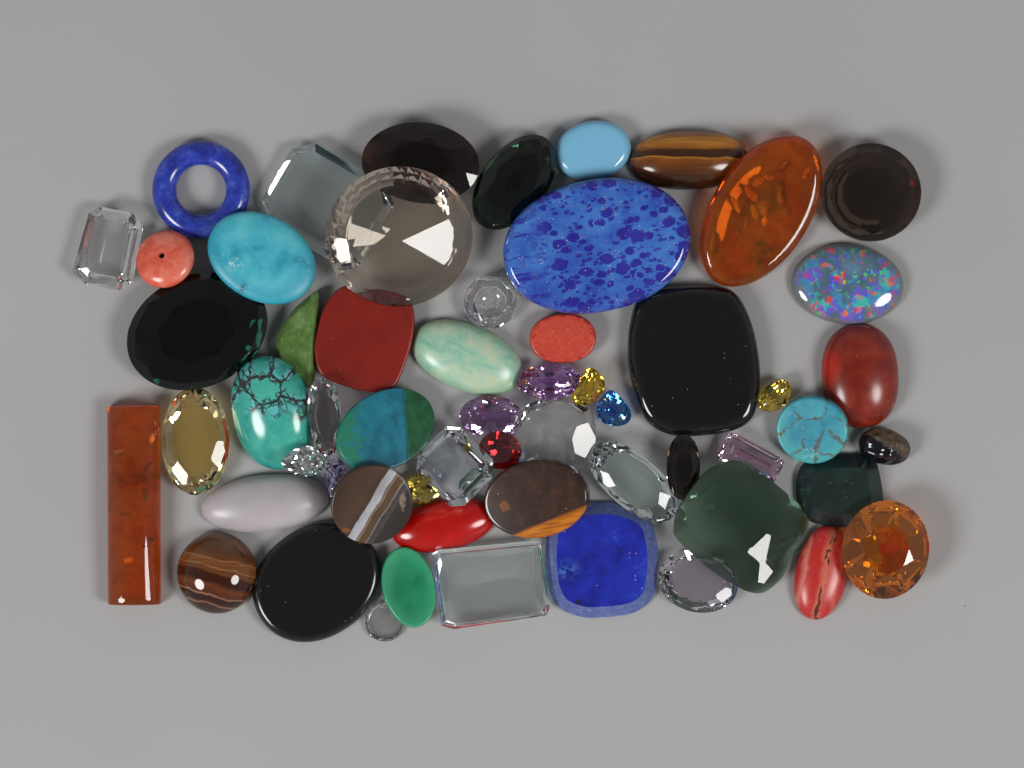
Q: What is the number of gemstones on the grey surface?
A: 58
